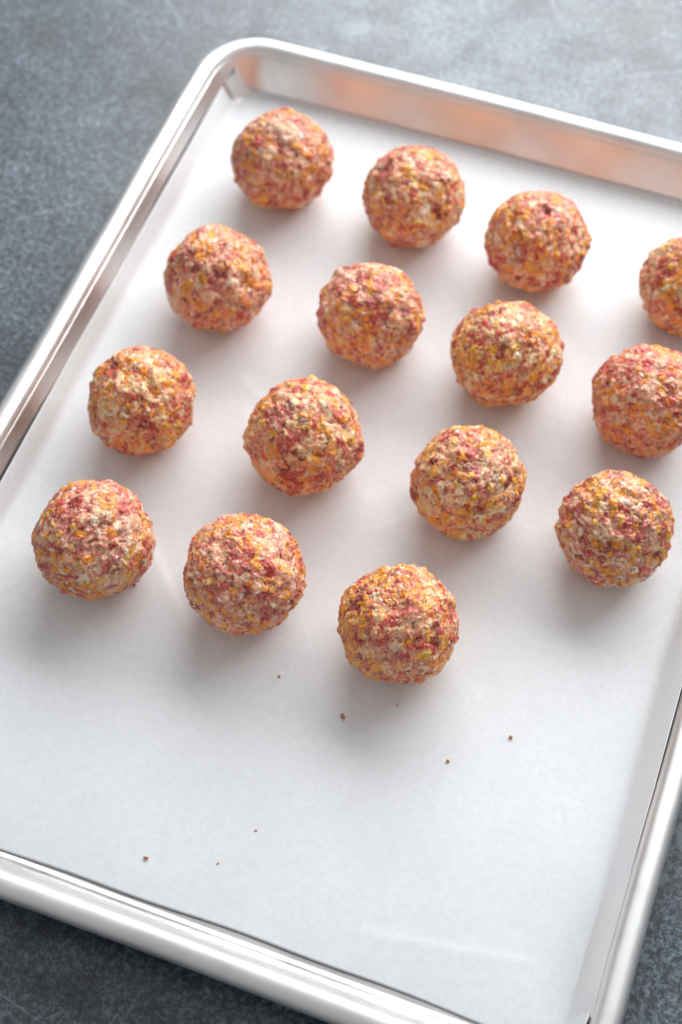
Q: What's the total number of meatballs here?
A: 15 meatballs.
